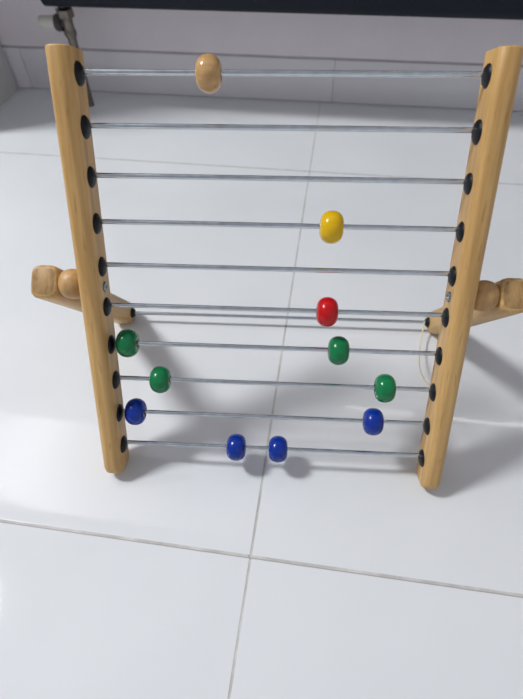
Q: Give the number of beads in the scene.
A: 11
